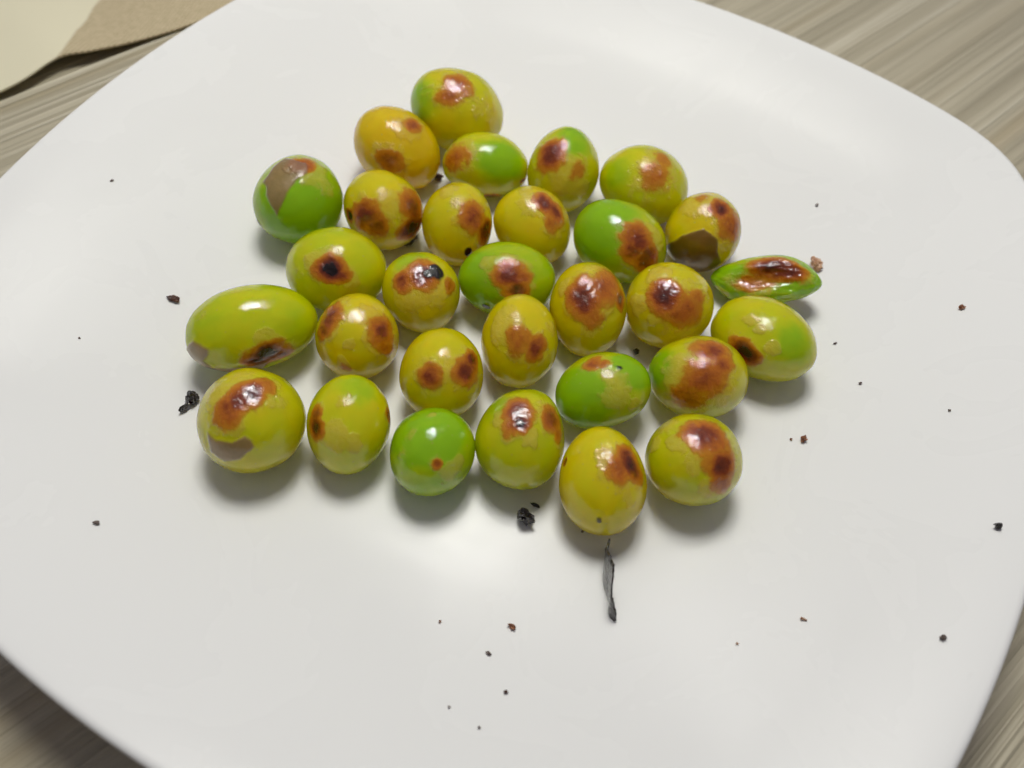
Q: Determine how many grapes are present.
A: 30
